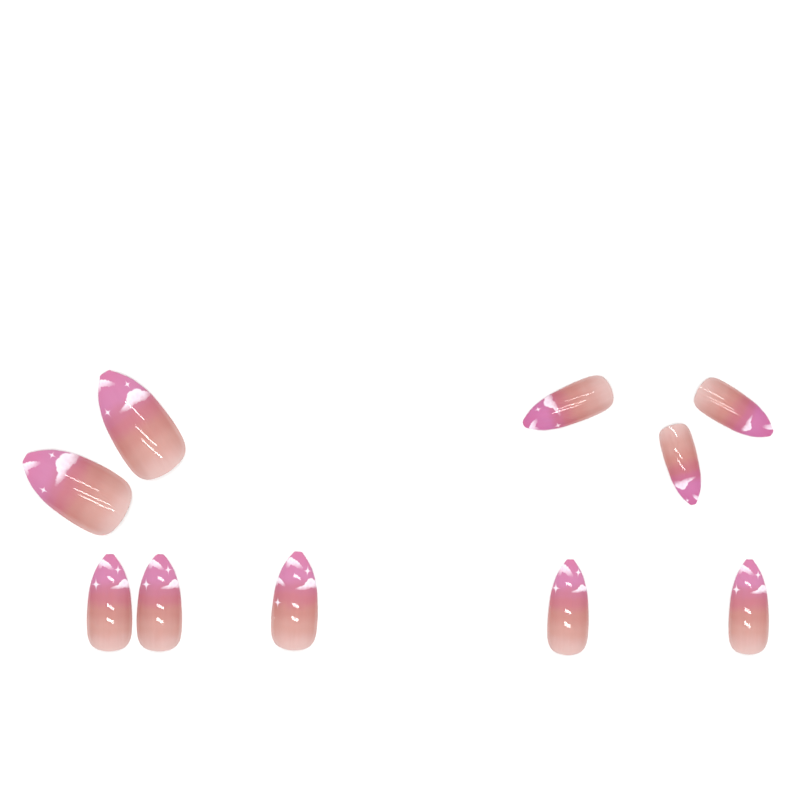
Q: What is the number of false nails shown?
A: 10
